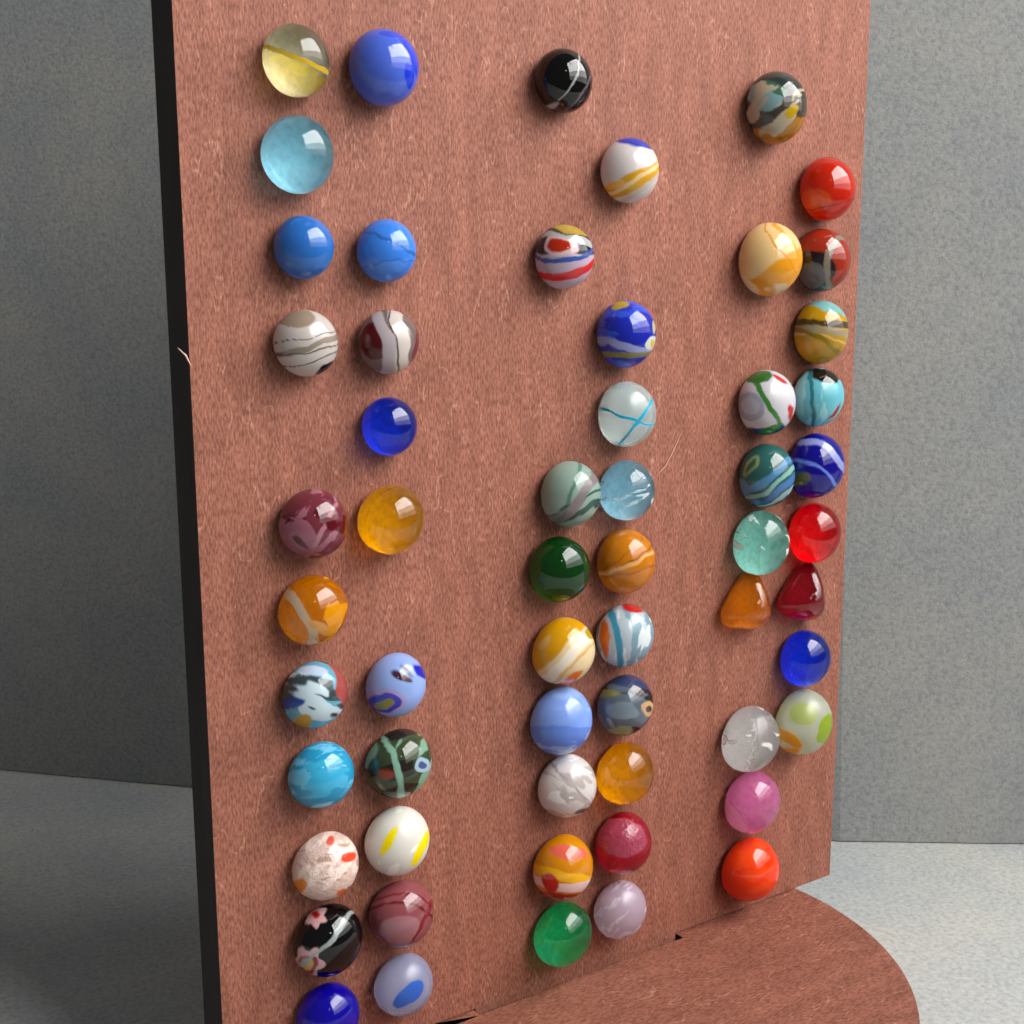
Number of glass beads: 58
